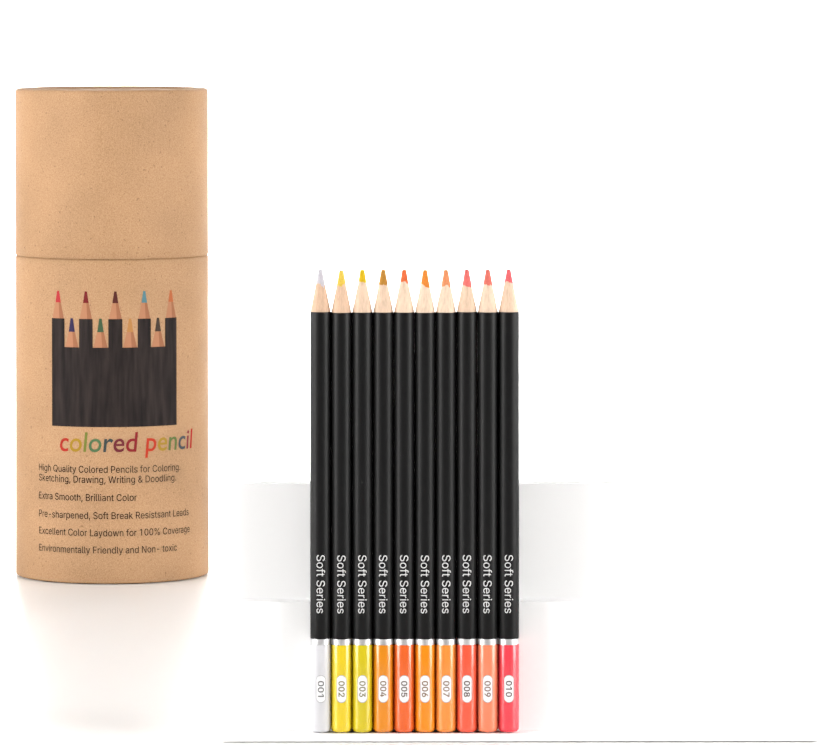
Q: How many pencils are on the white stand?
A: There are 10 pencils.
